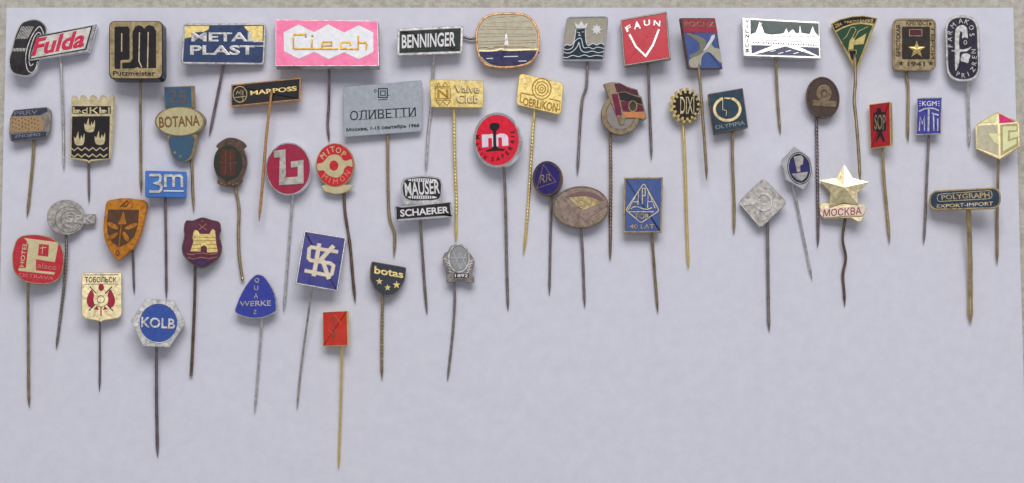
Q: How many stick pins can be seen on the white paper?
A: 51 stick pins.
